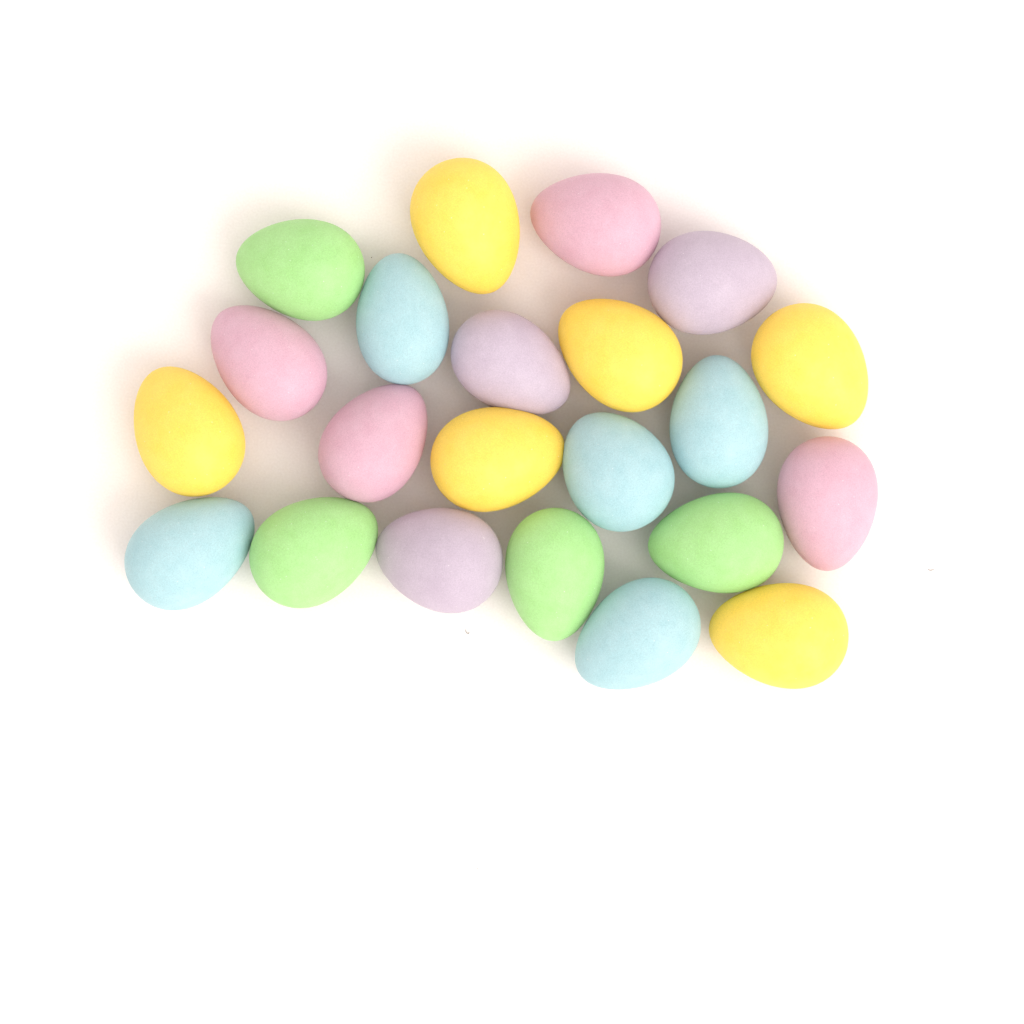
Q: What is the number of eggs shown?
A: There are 22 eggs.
